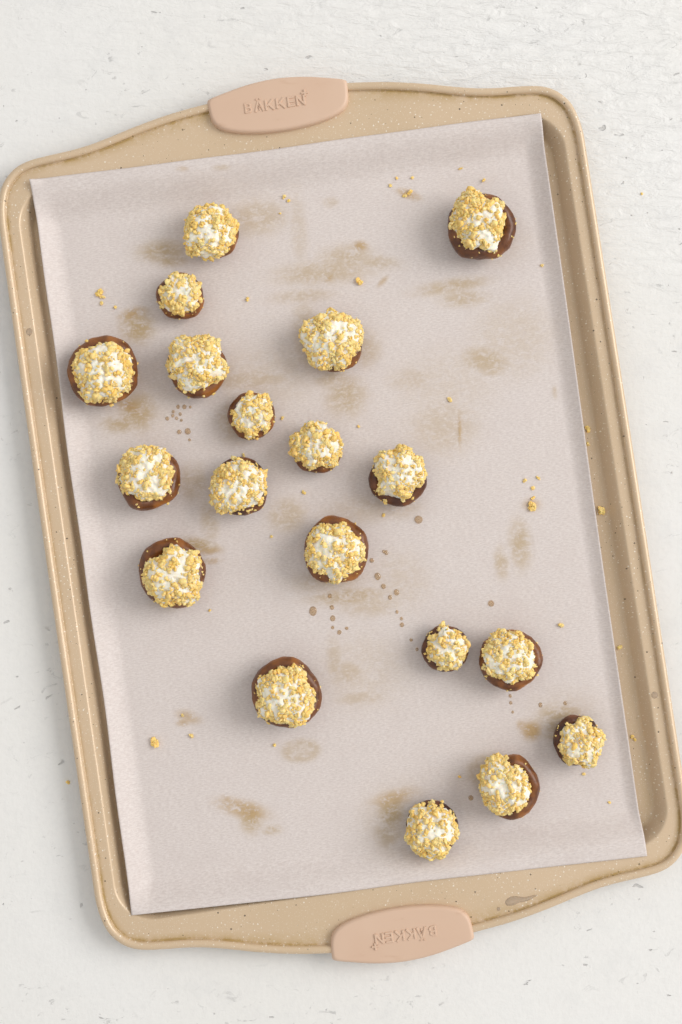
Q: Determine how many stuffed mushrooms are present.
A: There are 19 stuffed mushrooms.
